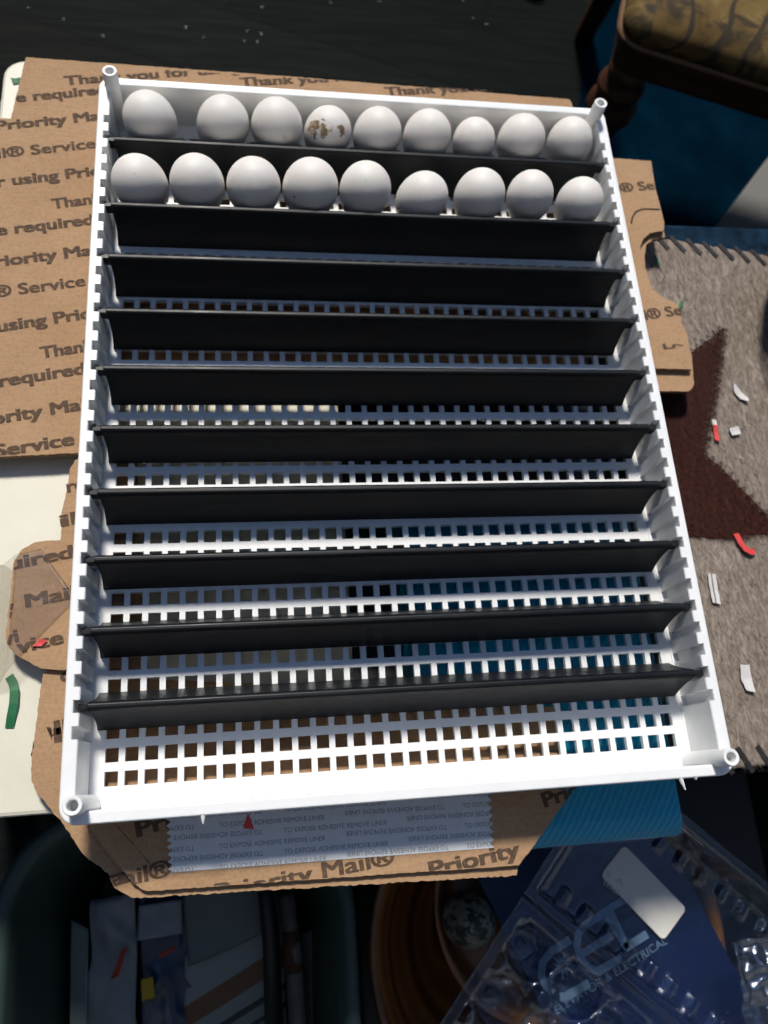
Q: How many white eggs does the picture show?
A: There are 18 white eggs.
